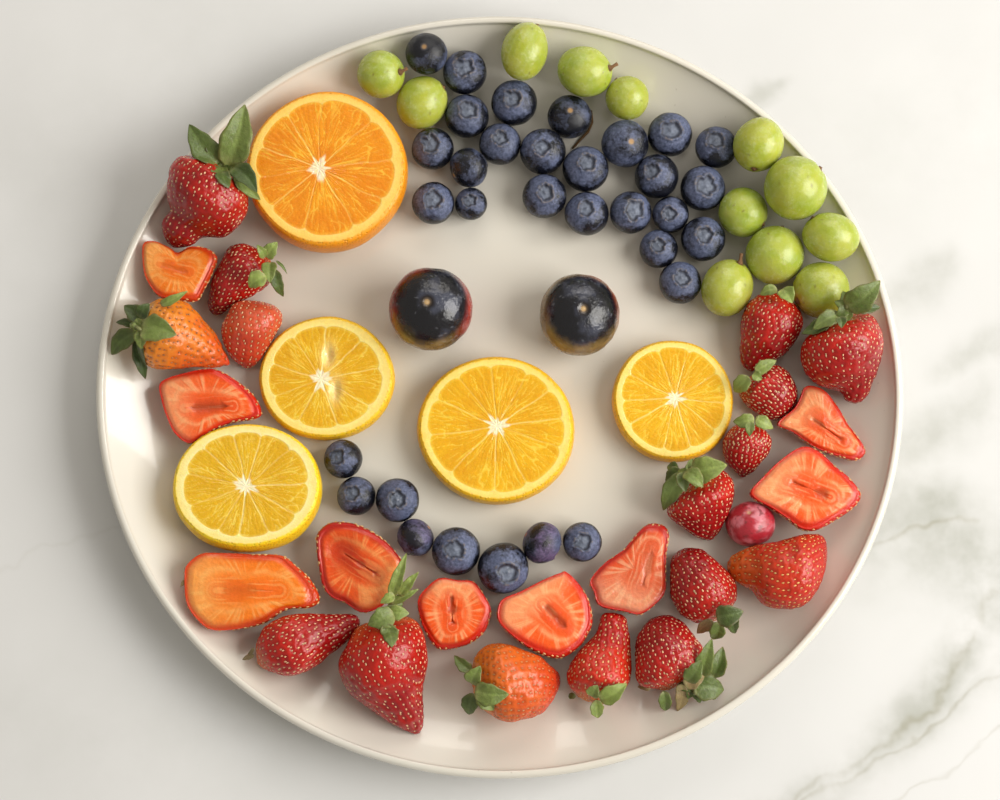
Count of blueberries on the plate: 32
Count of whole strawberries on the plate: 16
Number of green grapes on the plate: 12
